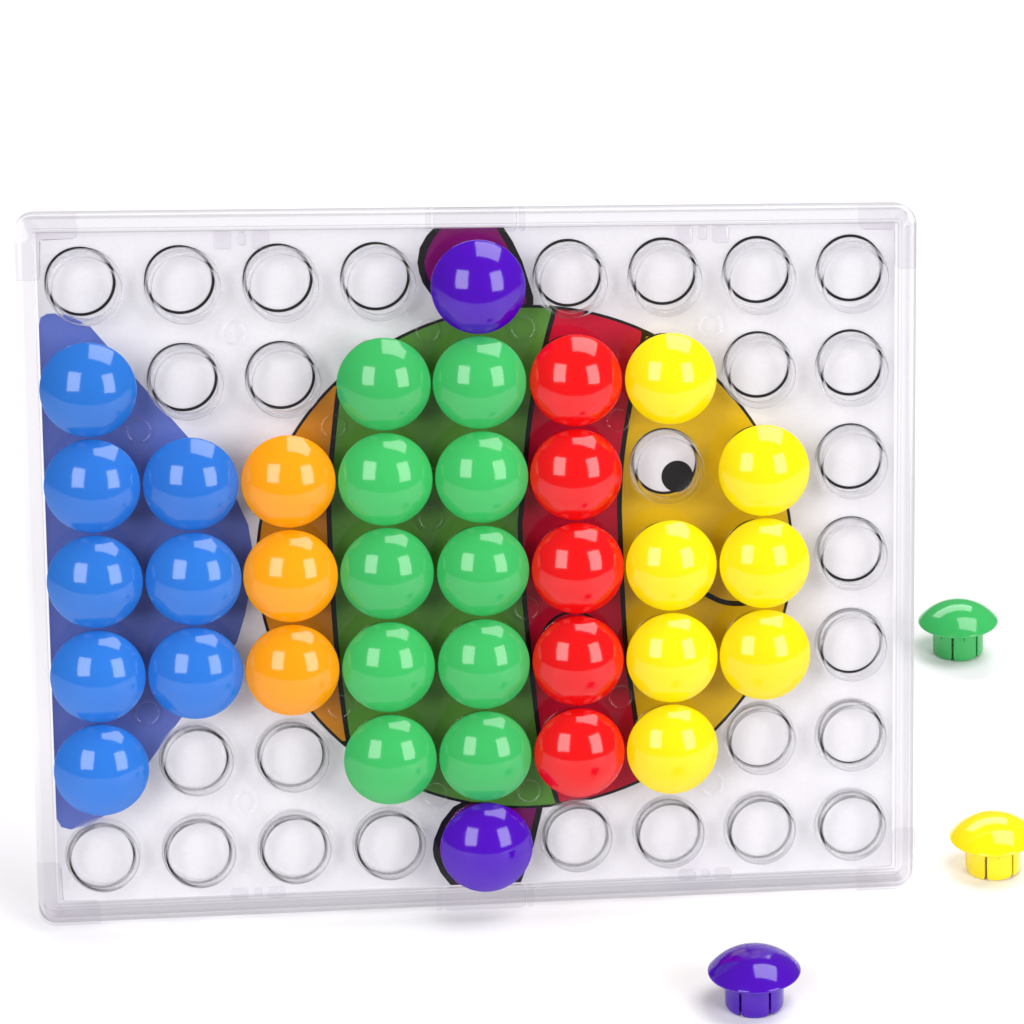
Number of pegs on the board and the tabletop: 38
